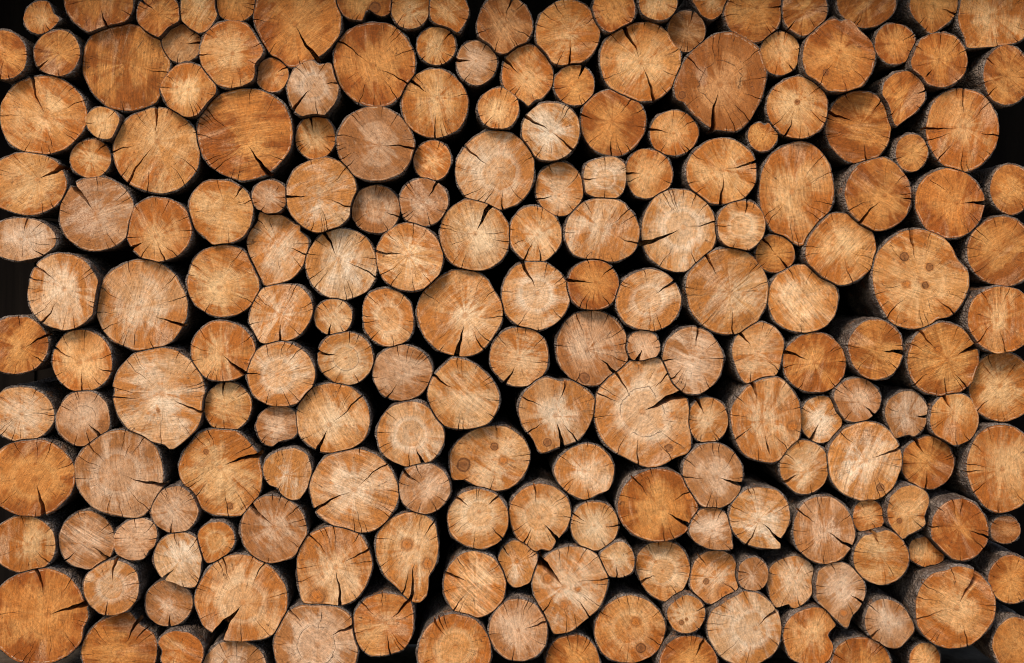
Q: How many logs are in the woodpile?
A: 200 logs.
